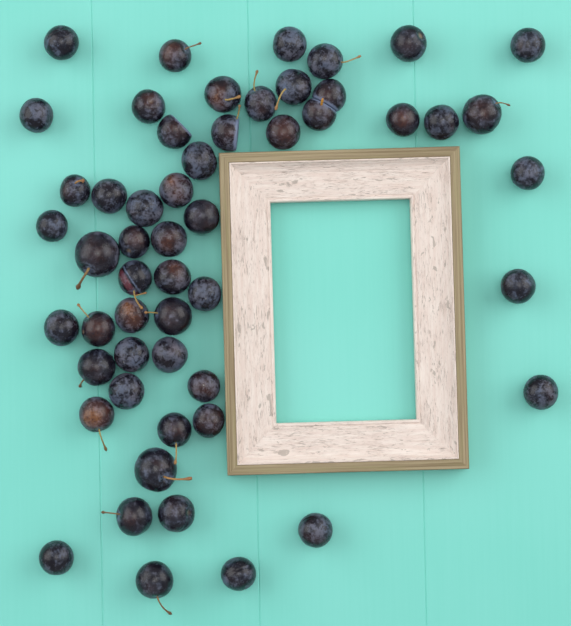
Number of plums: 54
